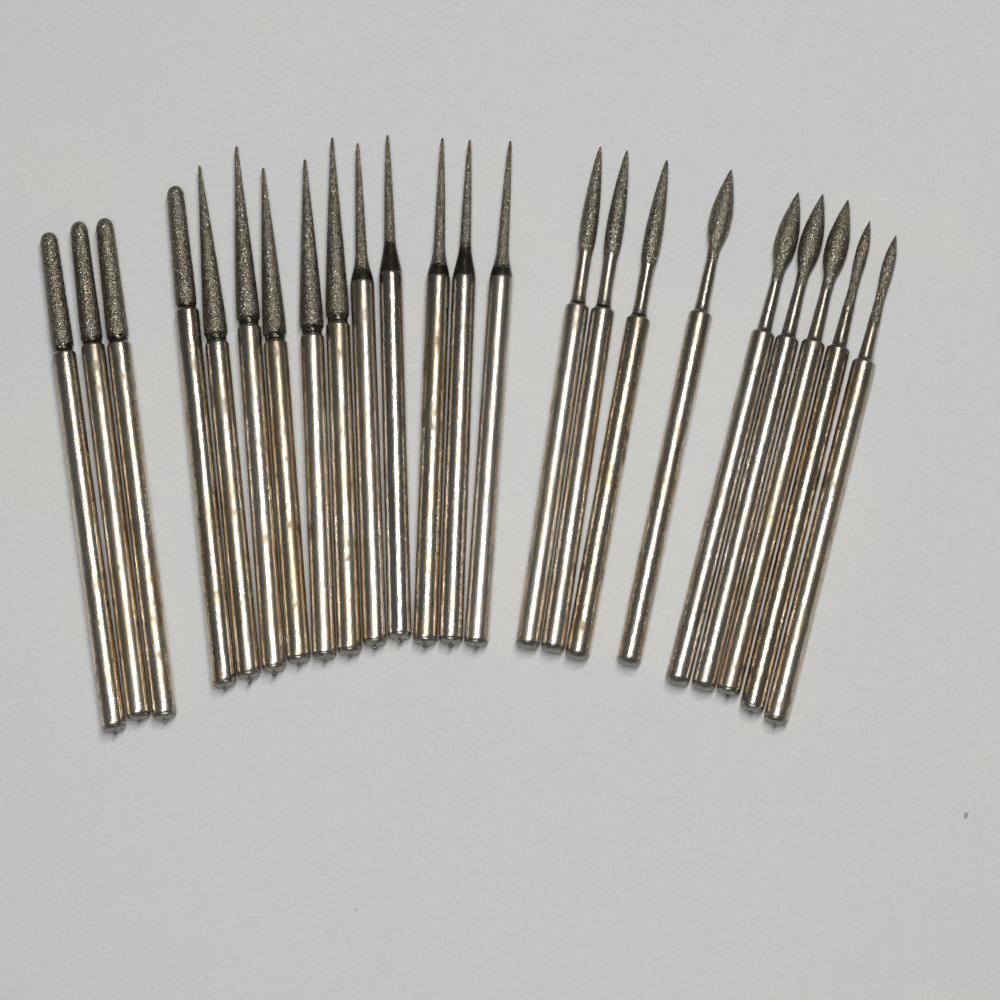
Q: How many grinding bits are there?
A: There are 23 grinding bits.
